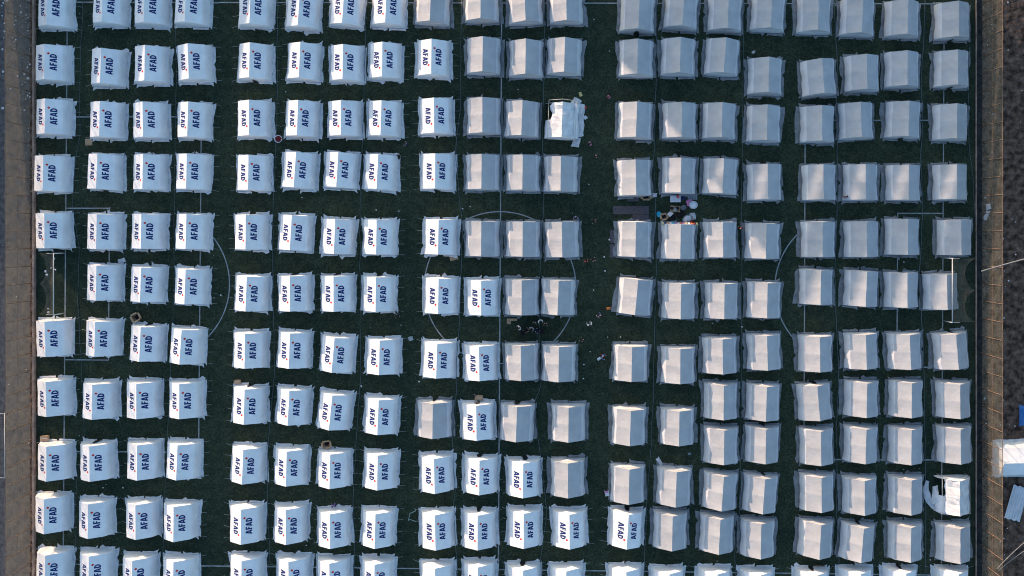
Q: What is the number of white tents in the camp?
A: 119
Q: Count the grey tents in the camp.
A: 107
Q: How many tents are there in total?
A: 226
